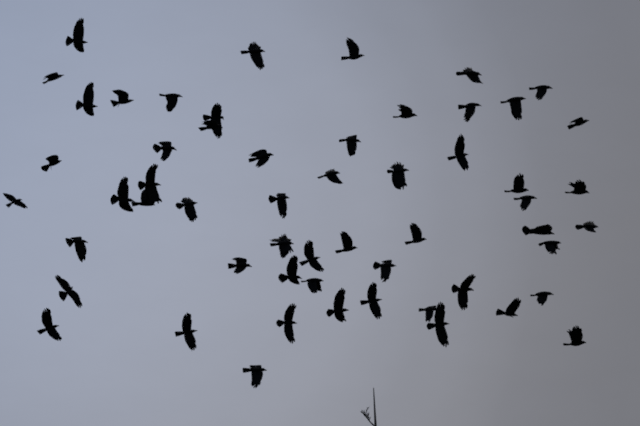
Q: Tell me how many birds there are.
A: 56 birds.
